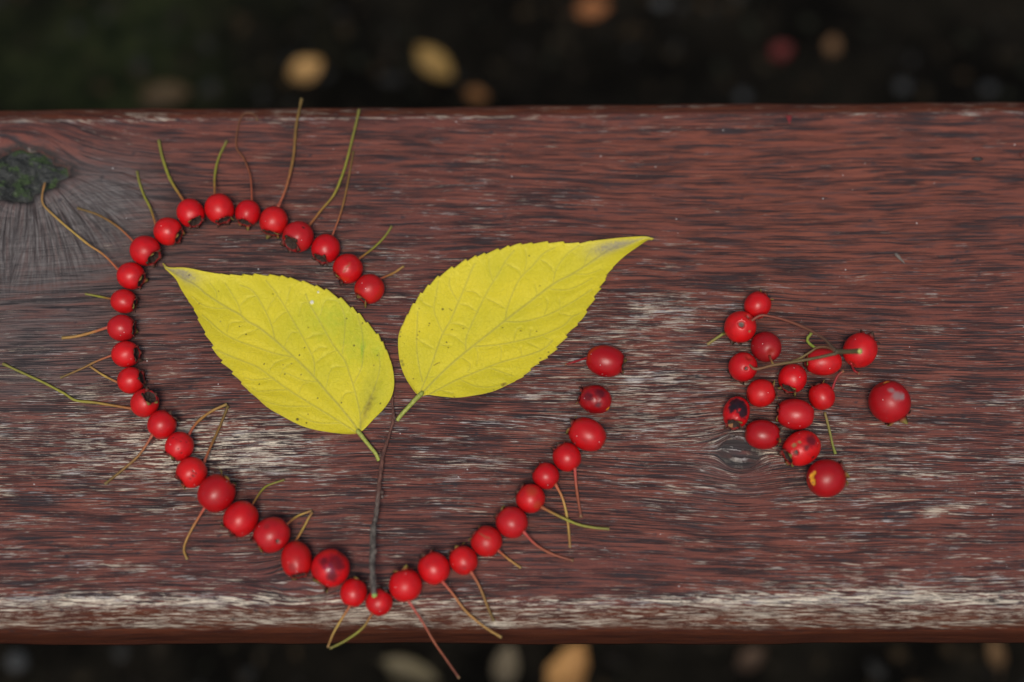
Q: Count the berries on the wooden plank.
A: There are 52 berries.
